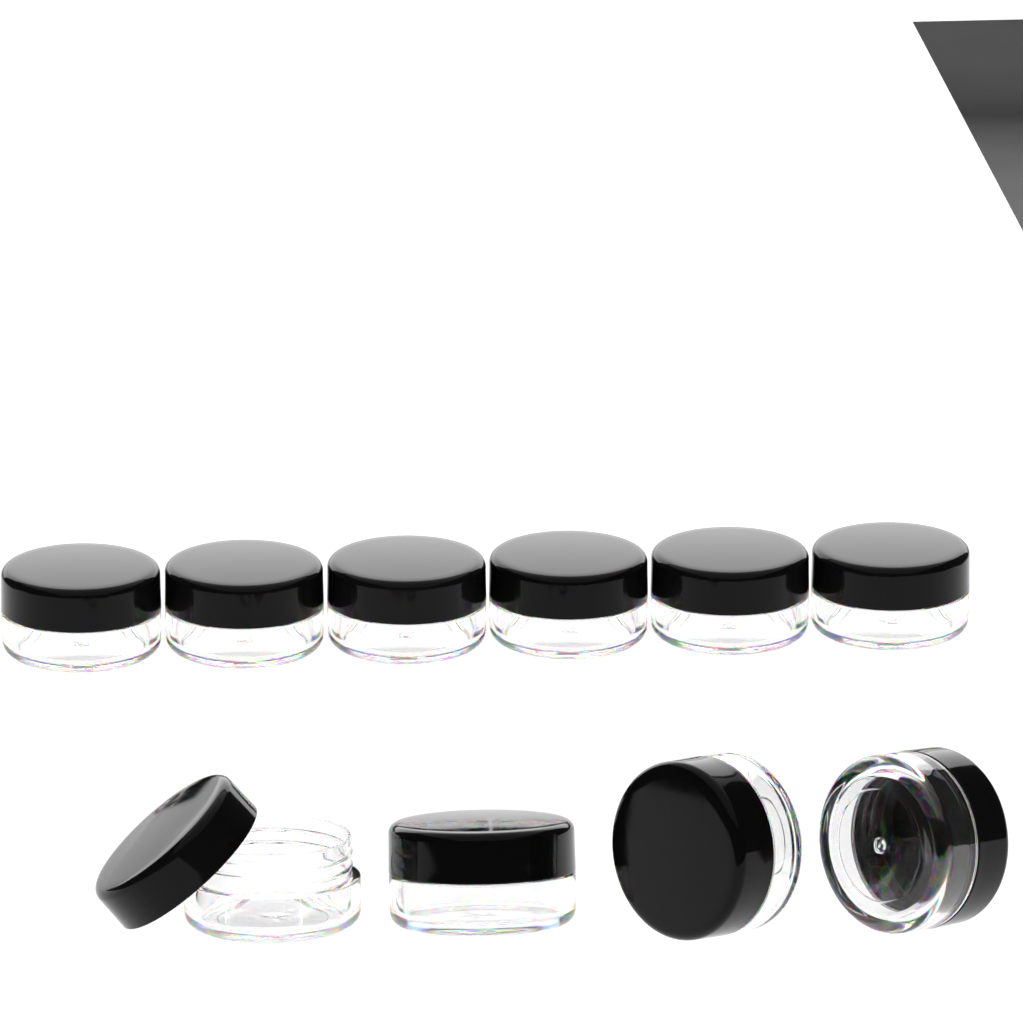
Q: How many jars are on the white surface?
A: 10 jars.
